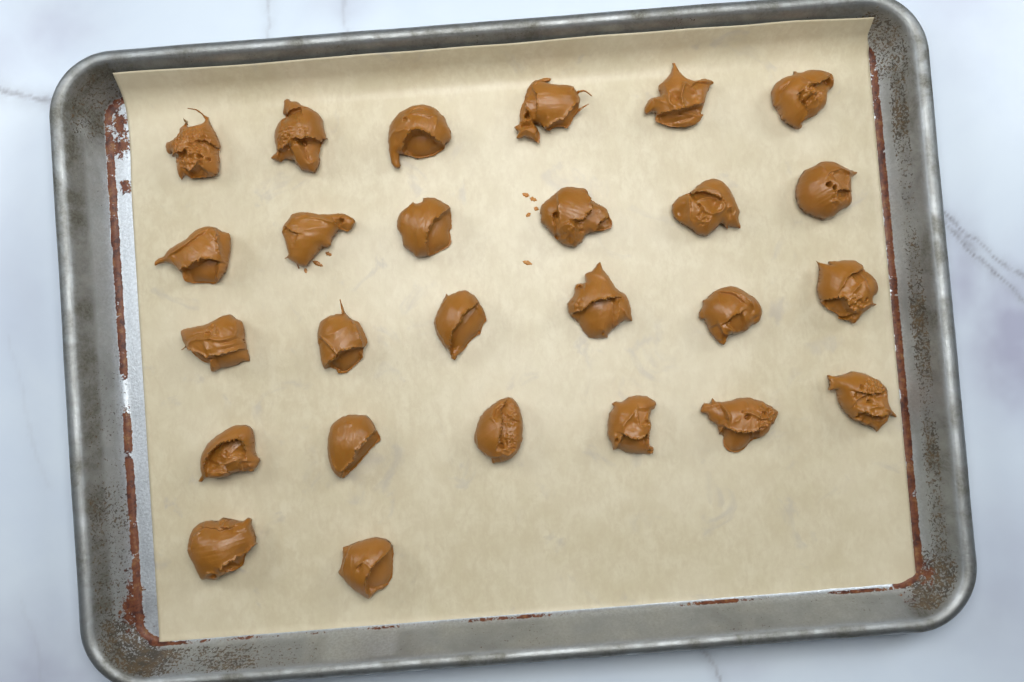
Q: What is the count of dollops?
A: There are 26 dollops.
